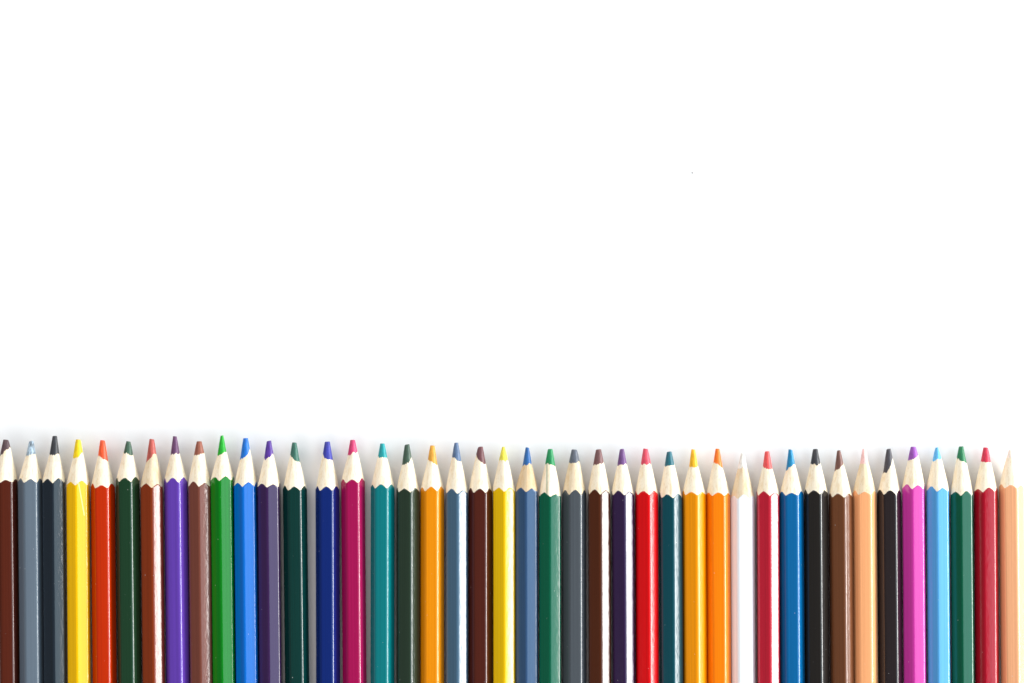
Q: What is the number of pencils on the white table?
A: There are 42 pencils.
